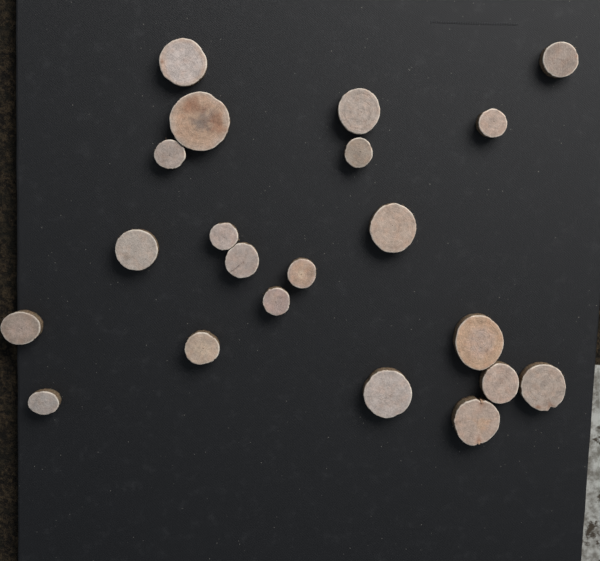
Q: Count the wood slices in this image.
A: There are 21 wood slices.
